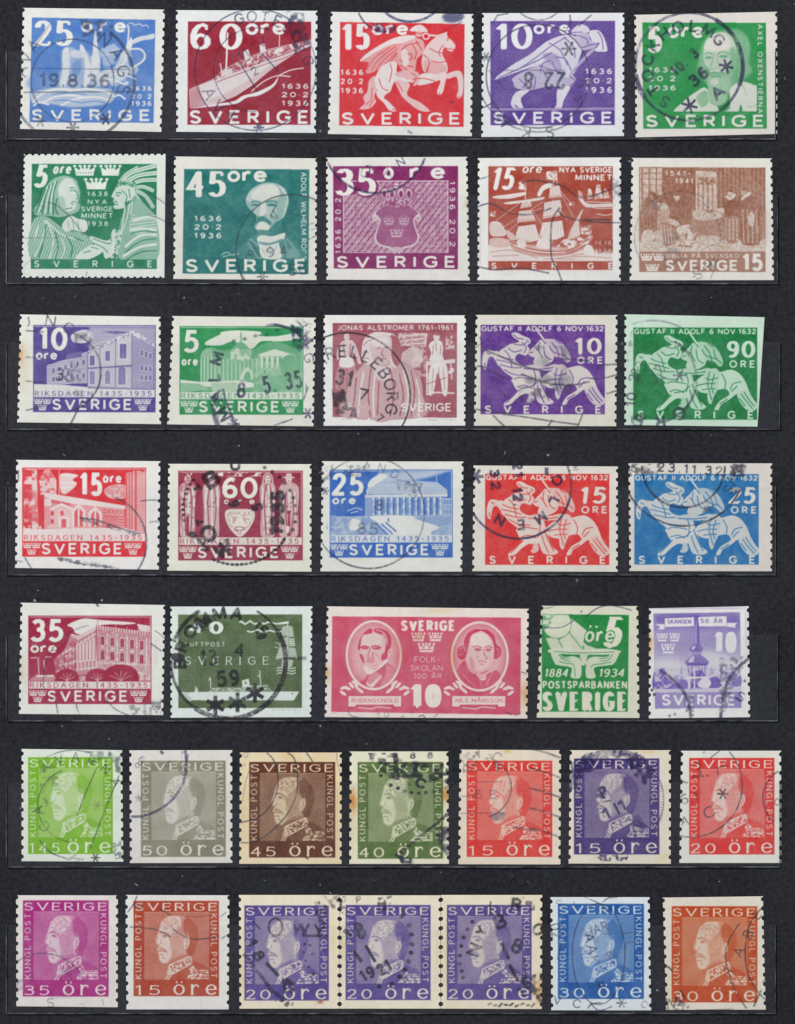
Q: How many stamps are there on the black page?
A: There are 39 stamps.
